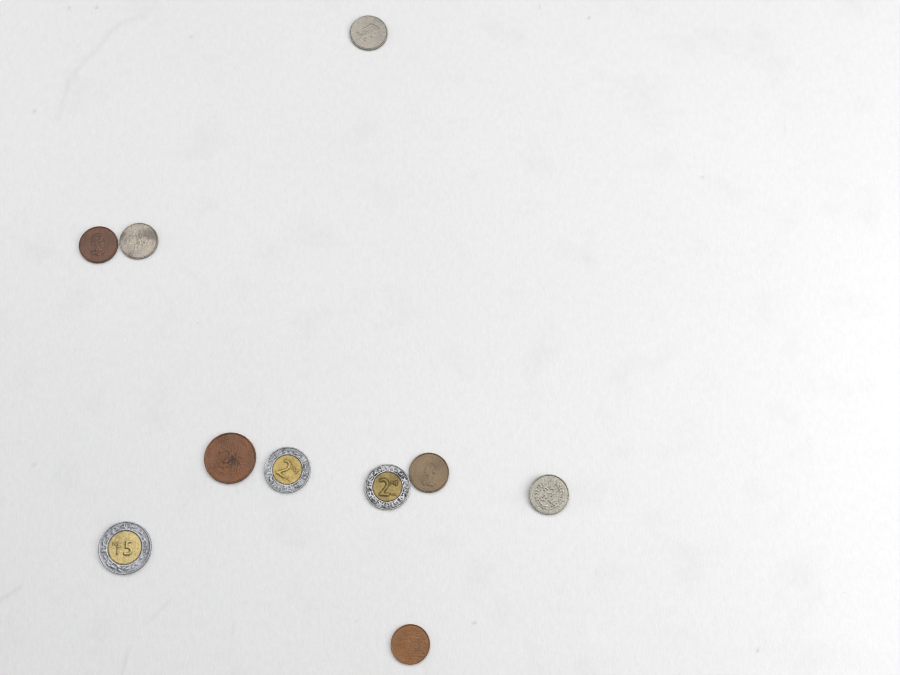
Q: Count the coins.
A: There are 10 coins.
